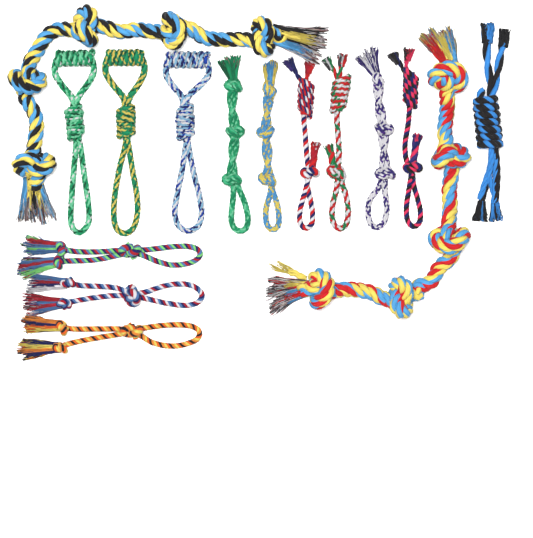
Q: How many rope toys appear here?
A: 15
